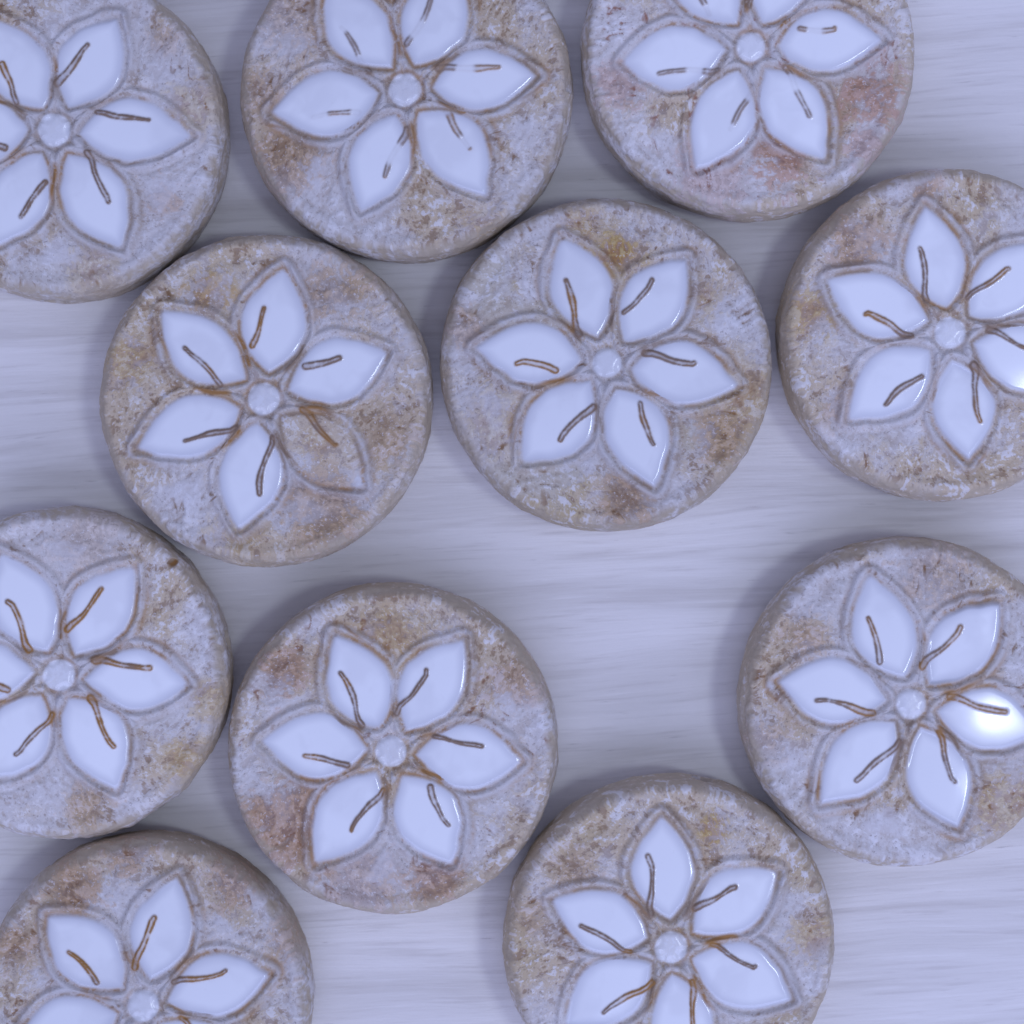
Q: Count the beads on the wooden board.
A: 11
